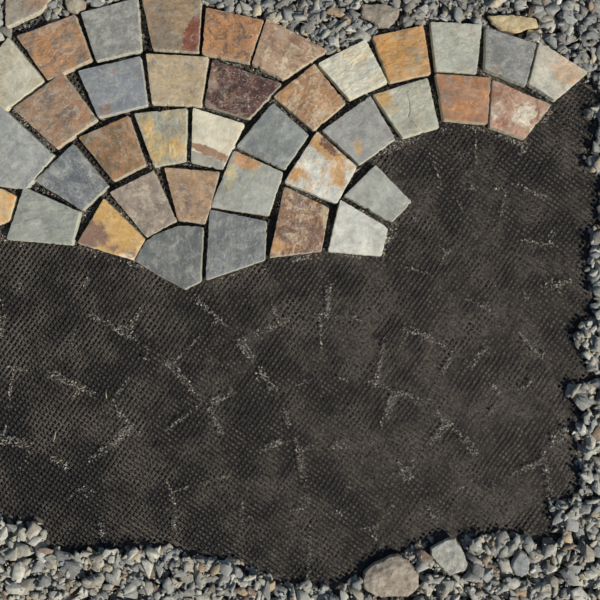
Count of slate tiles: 39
